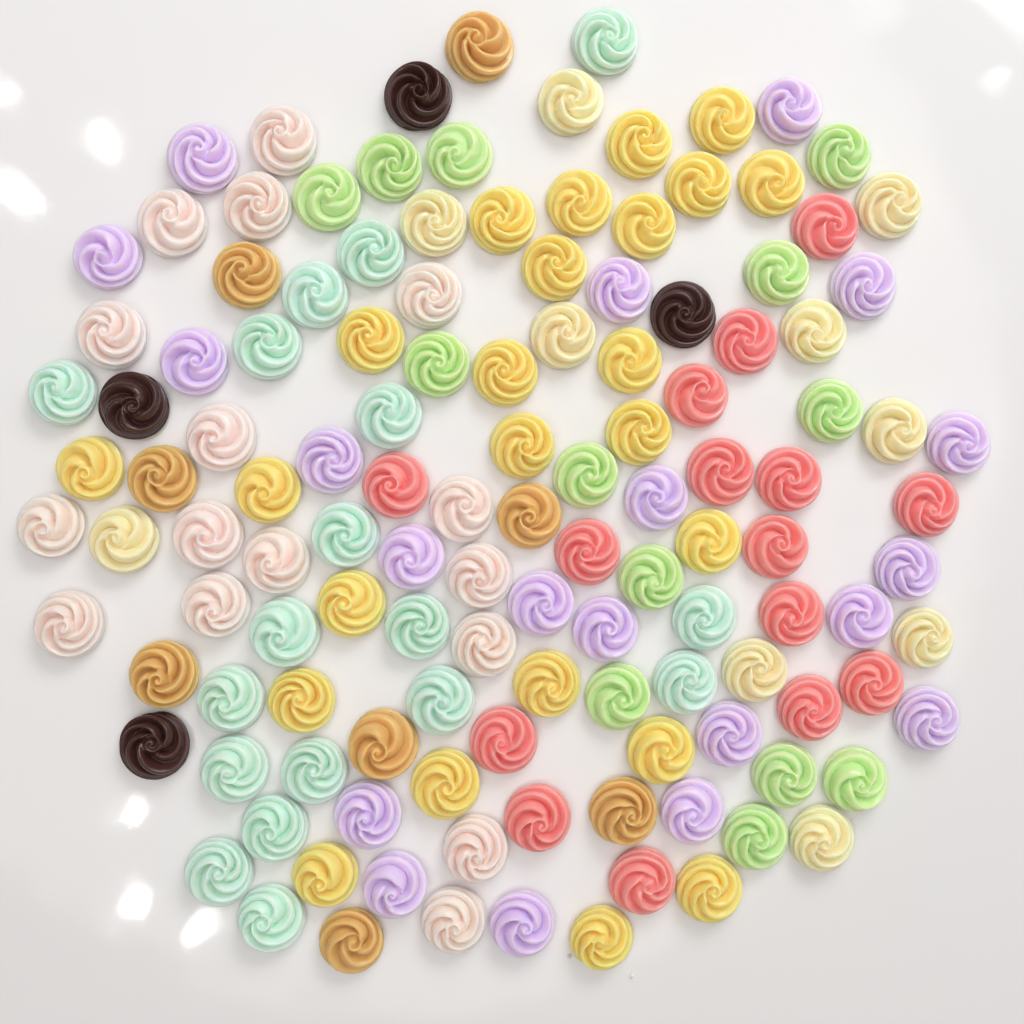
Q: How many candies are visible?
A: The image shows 128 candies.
